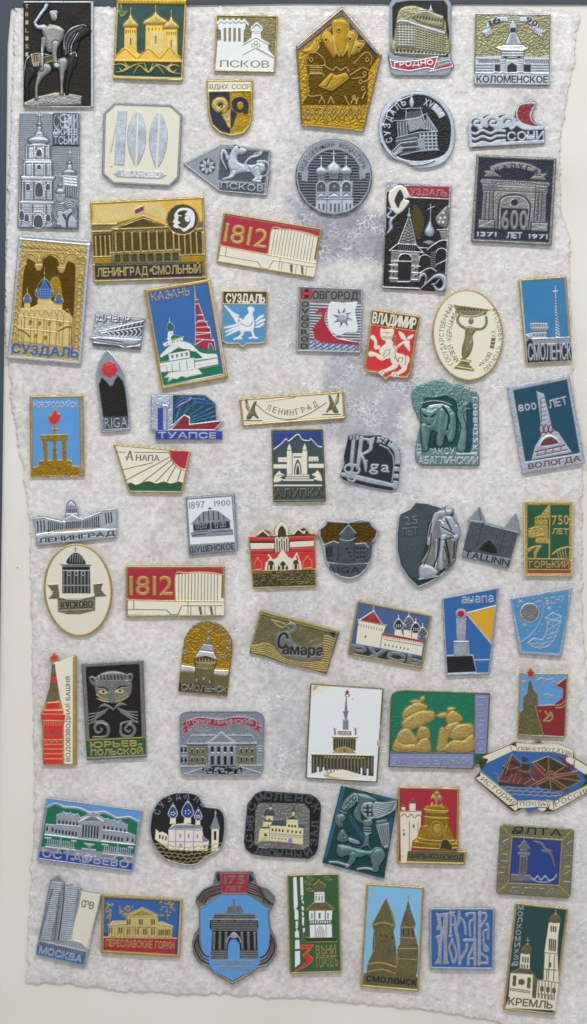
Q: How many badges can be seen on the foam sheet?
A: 68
